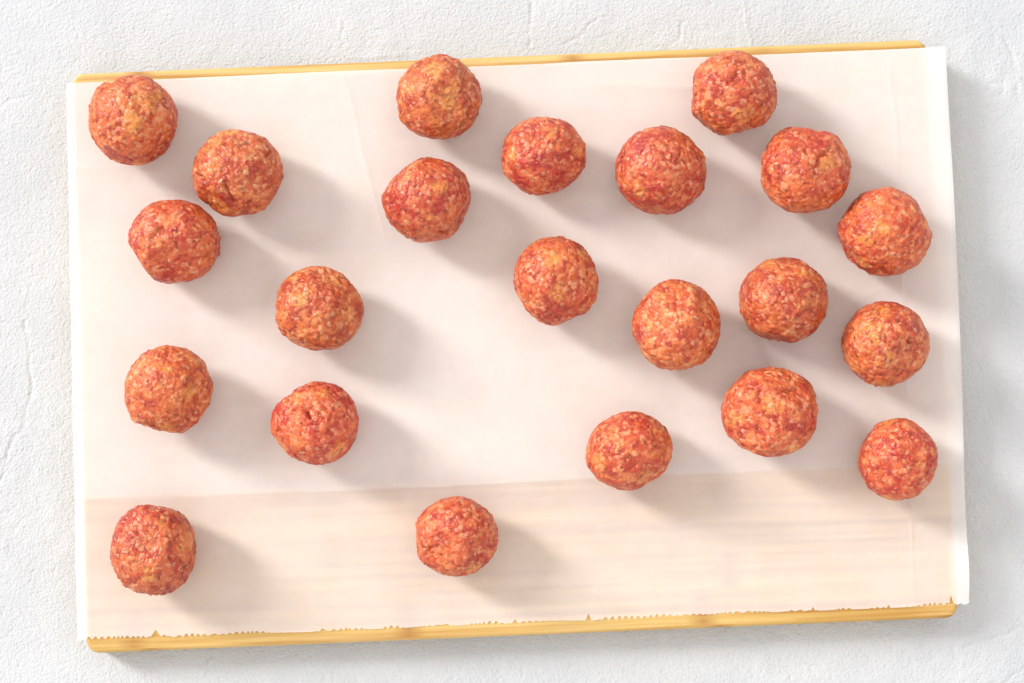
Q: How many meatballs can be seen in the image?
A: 22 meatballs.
